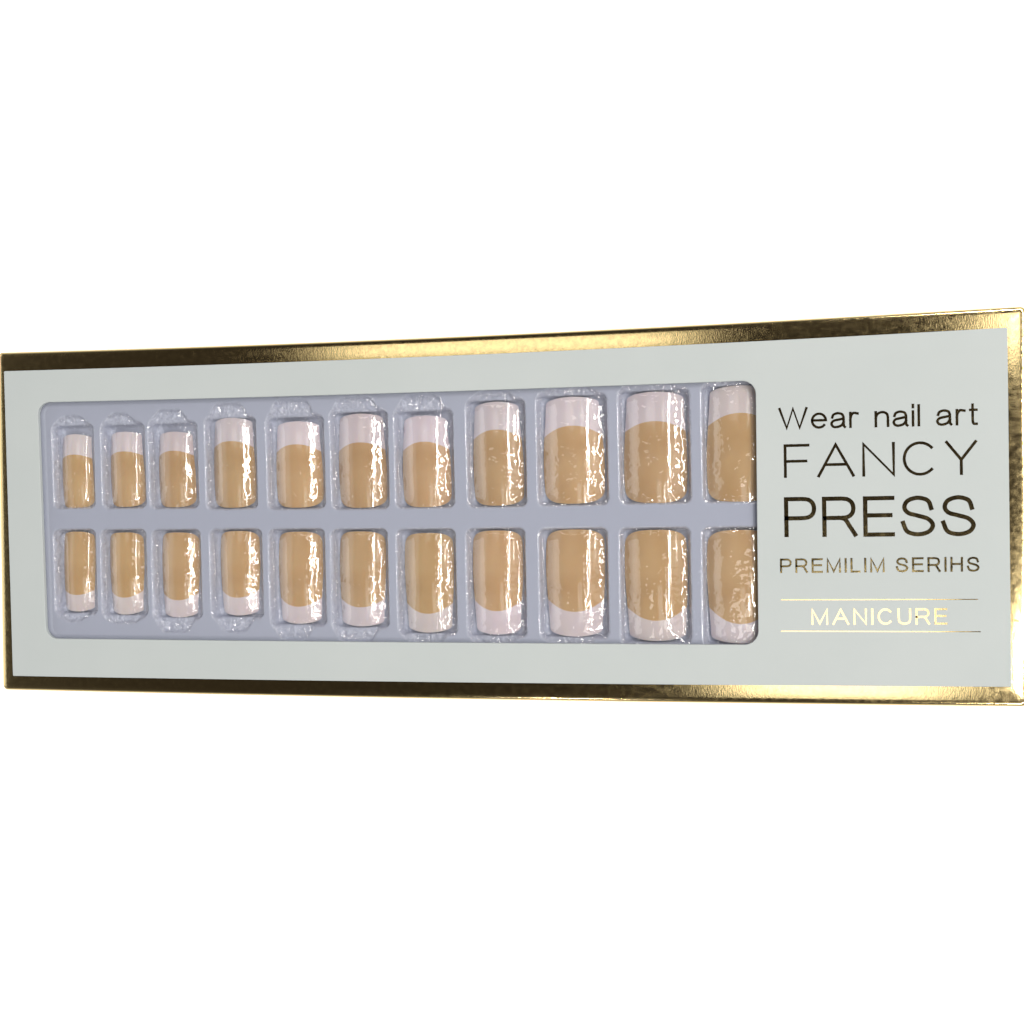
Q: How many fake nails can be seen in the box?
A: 22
